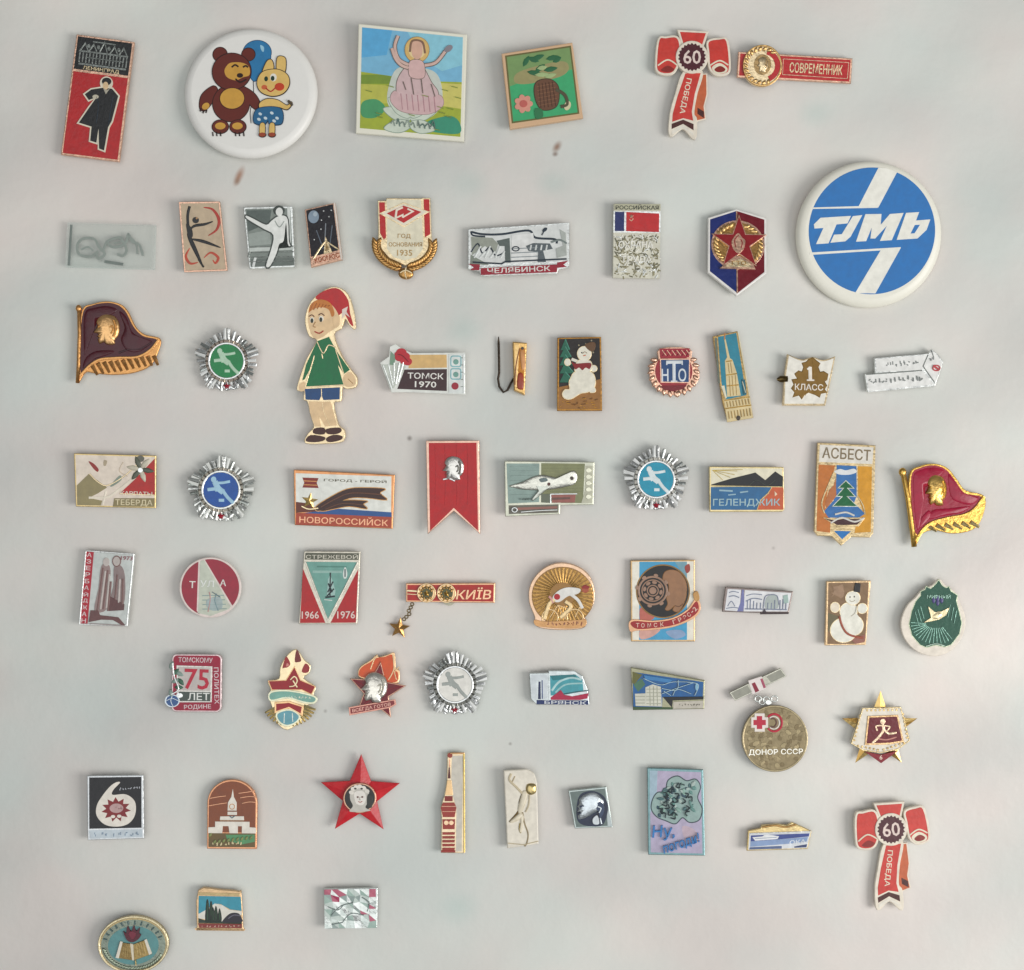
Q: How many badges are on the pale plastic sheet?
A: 63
